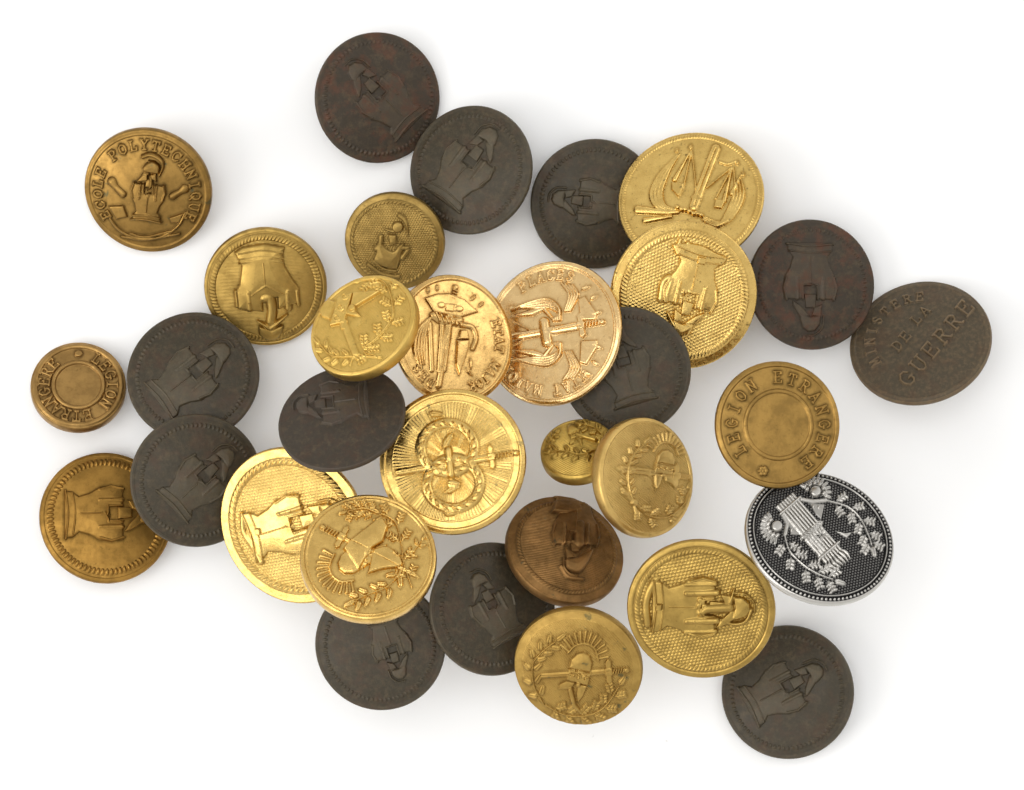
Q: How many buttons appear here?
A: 32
